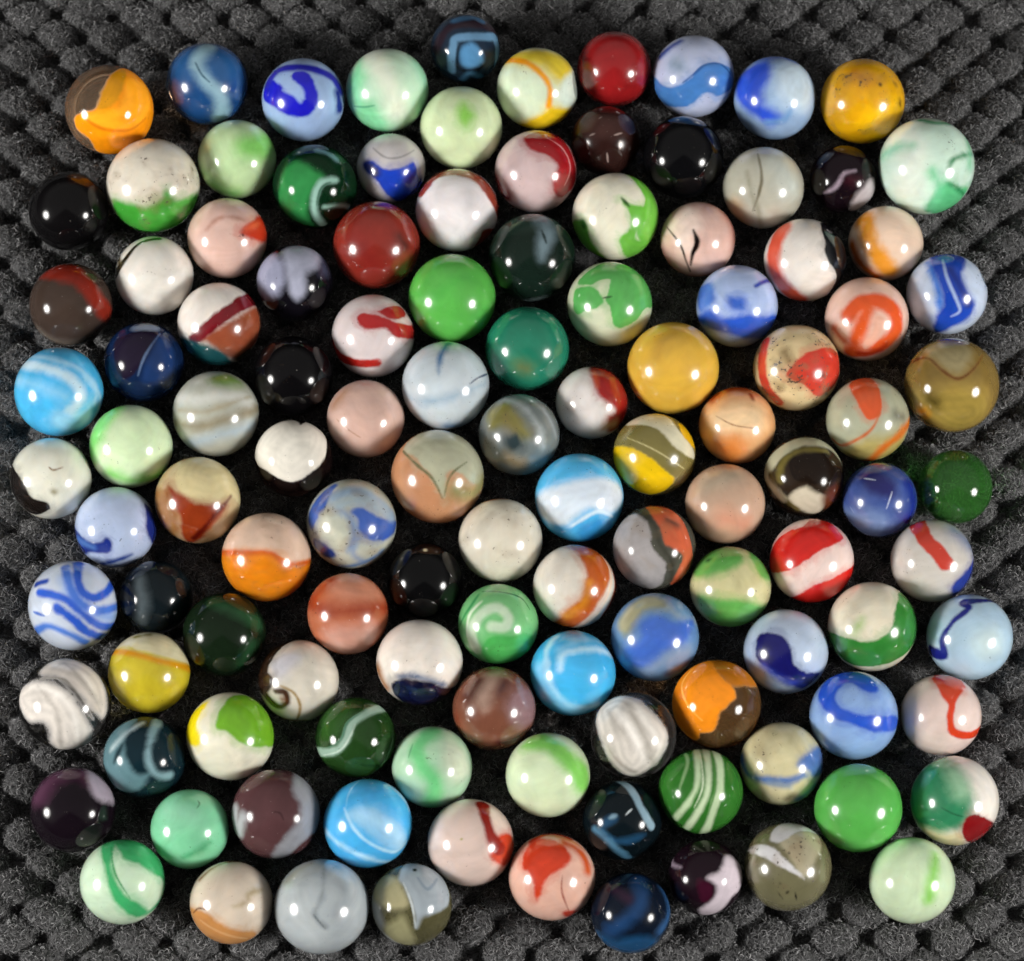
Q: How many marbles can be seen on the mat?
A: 118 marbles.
